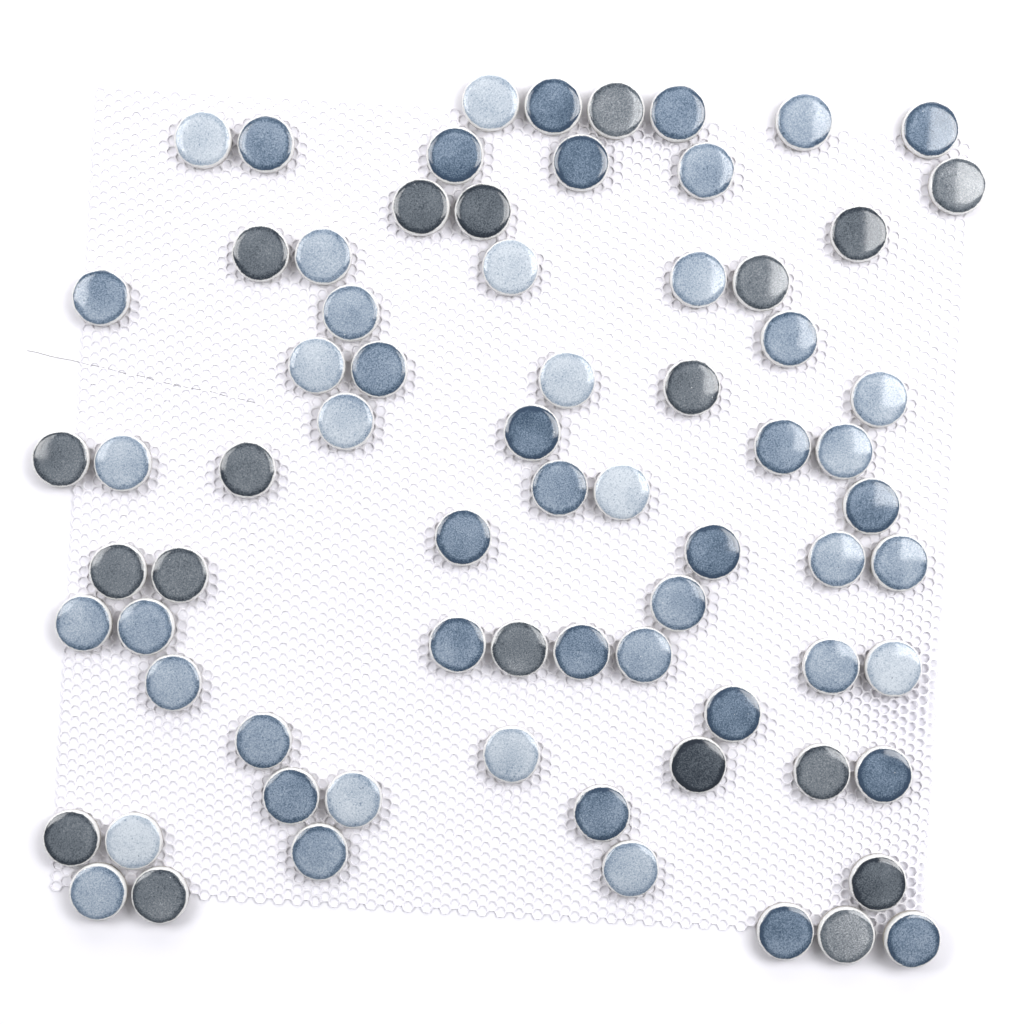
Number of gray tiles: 19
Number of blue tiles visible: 54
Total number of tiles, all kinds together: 73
